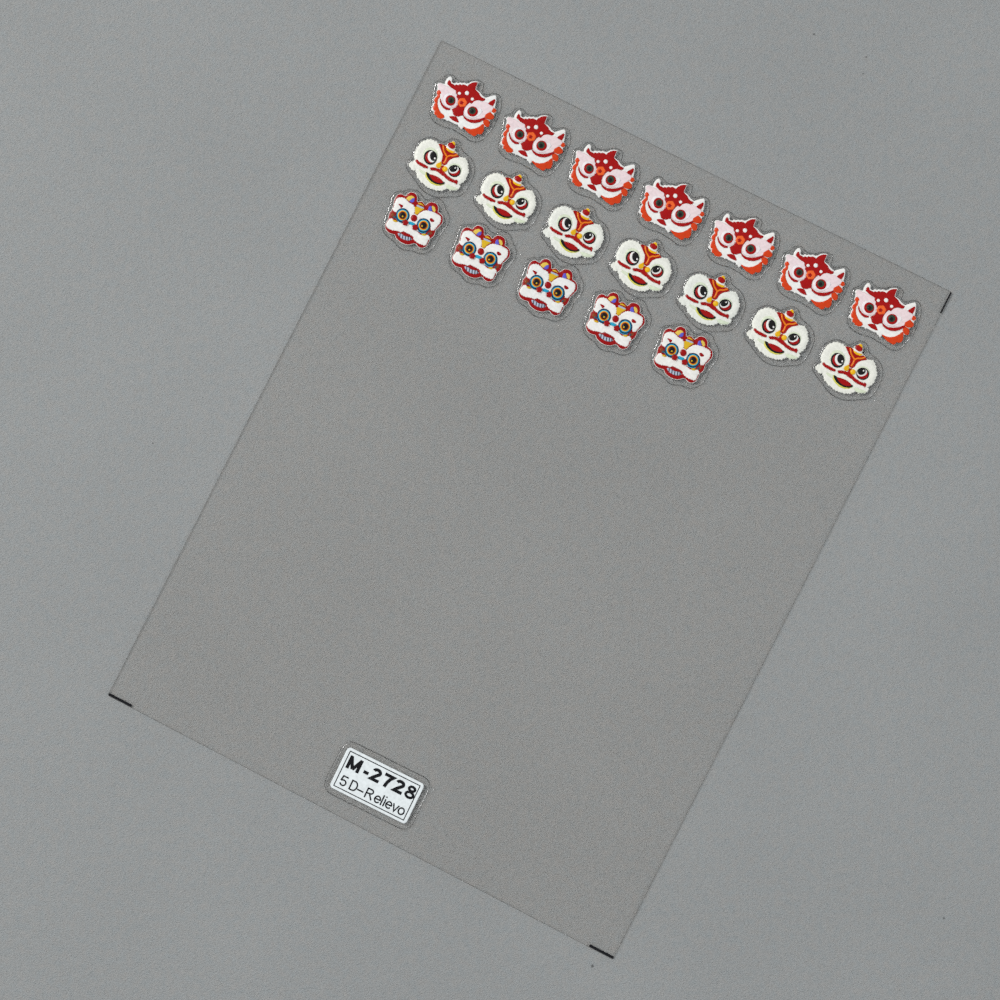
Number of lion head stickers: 19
